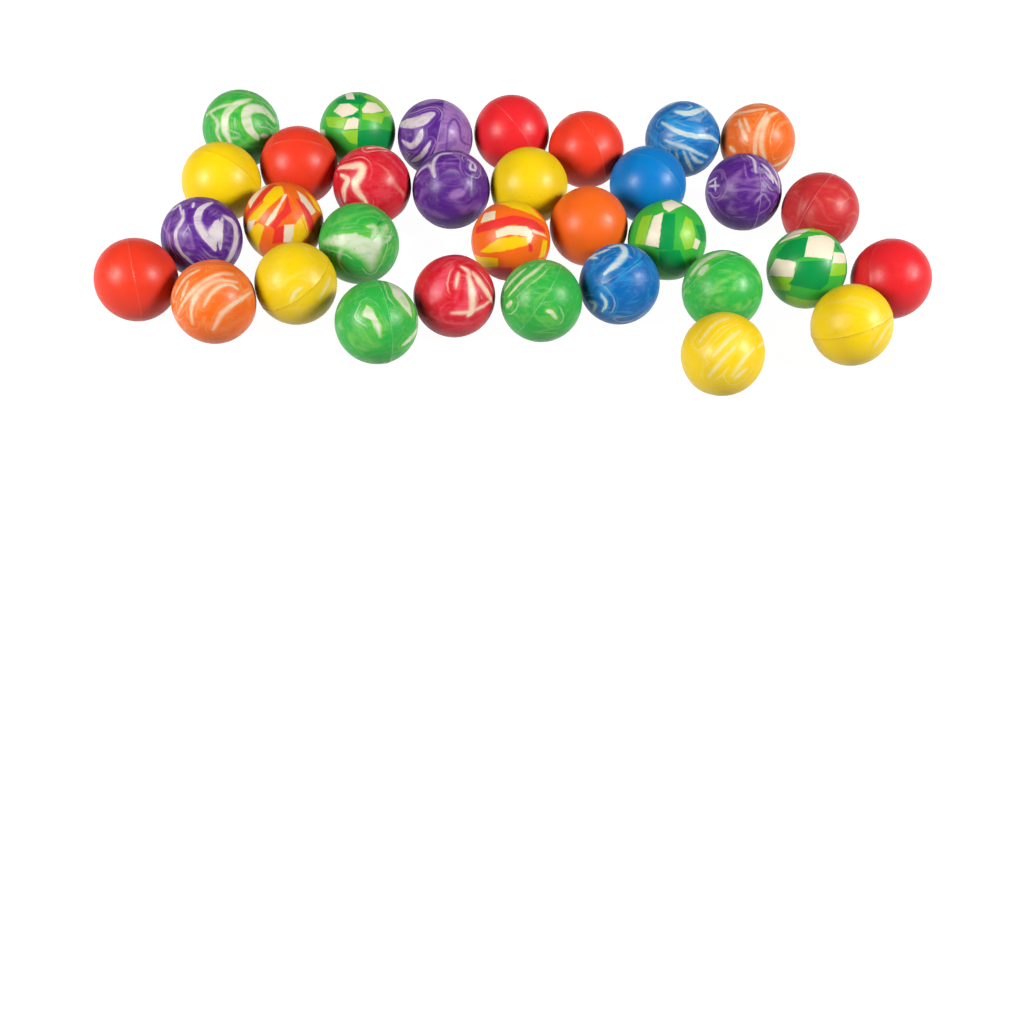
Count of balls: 33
